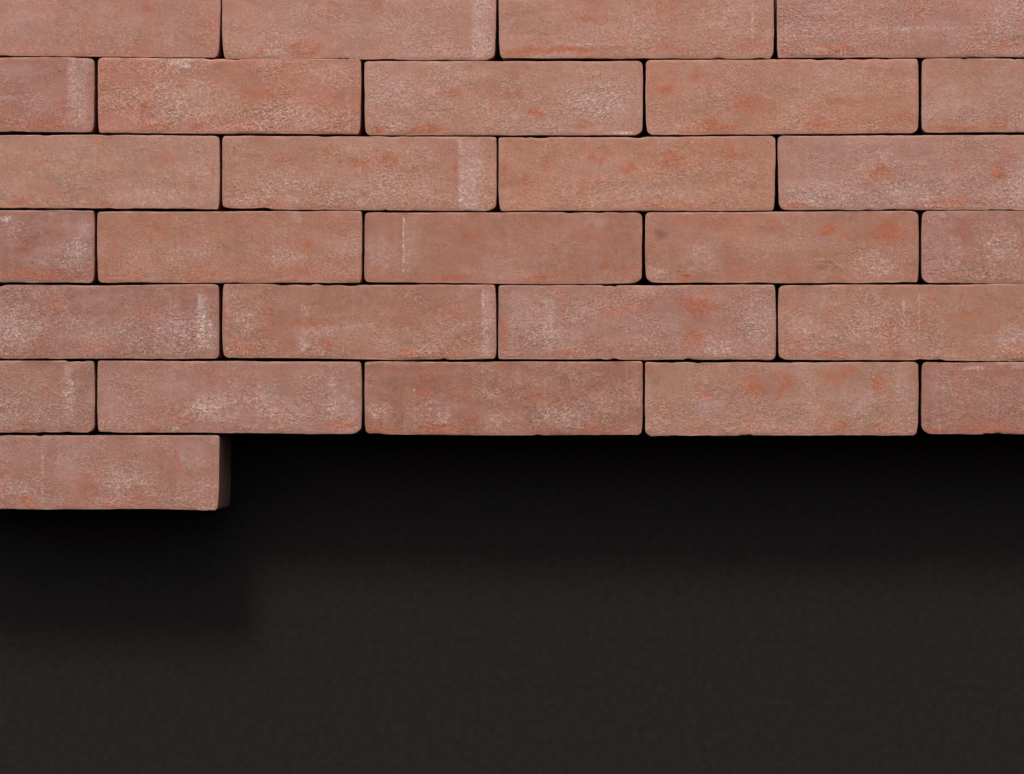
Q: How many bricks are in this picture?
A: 28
